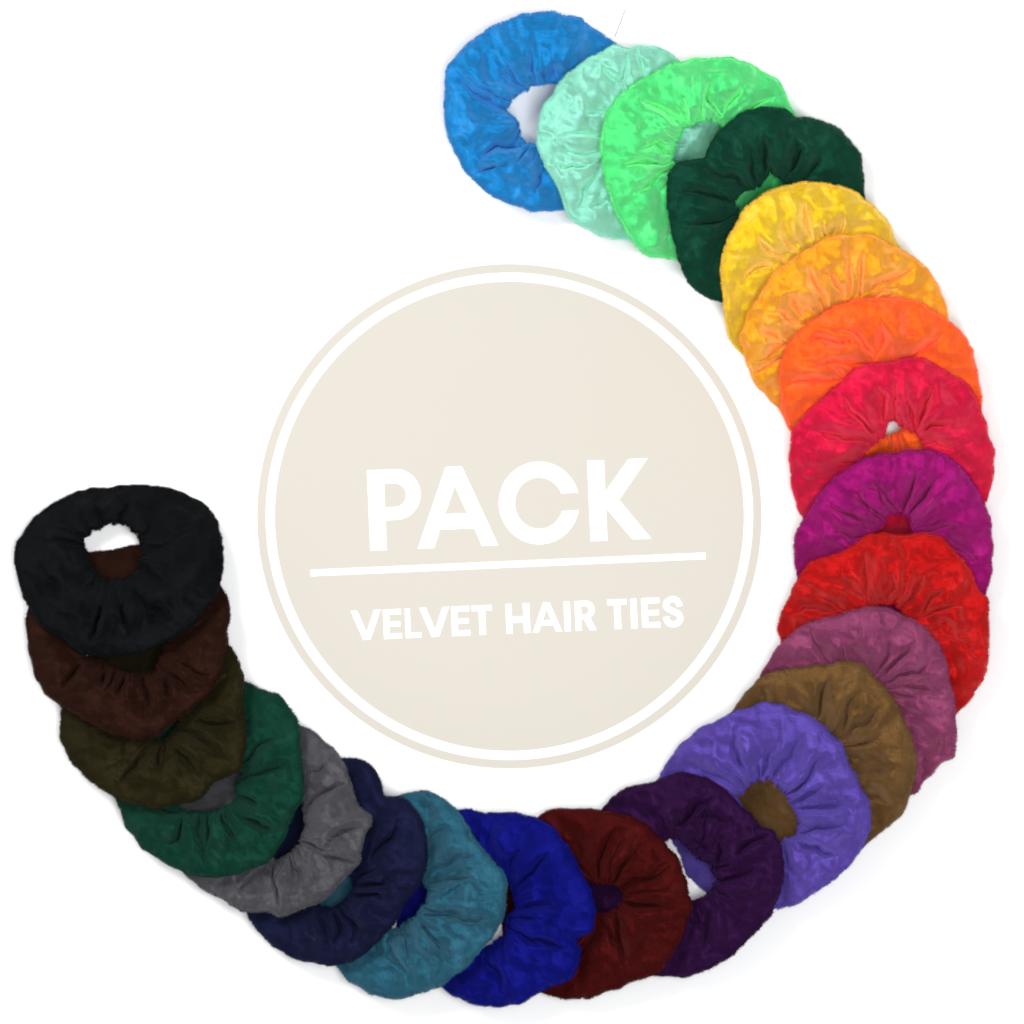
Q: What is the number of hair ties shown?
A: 23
